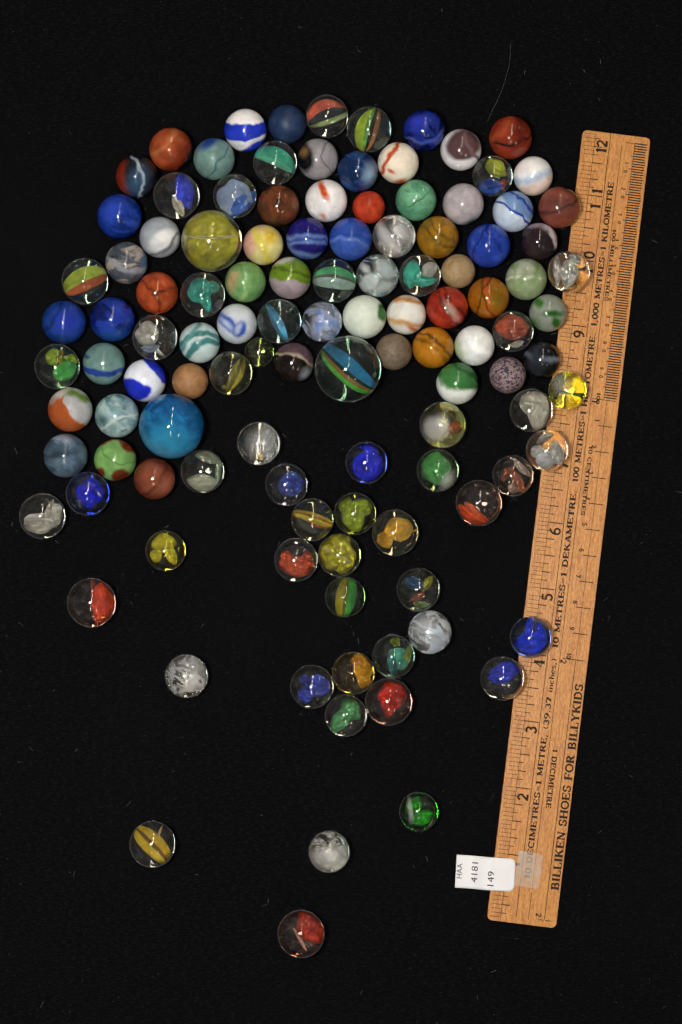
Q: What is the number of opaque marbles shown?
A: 58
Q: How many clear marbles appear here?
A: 57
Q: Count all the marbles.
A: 115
